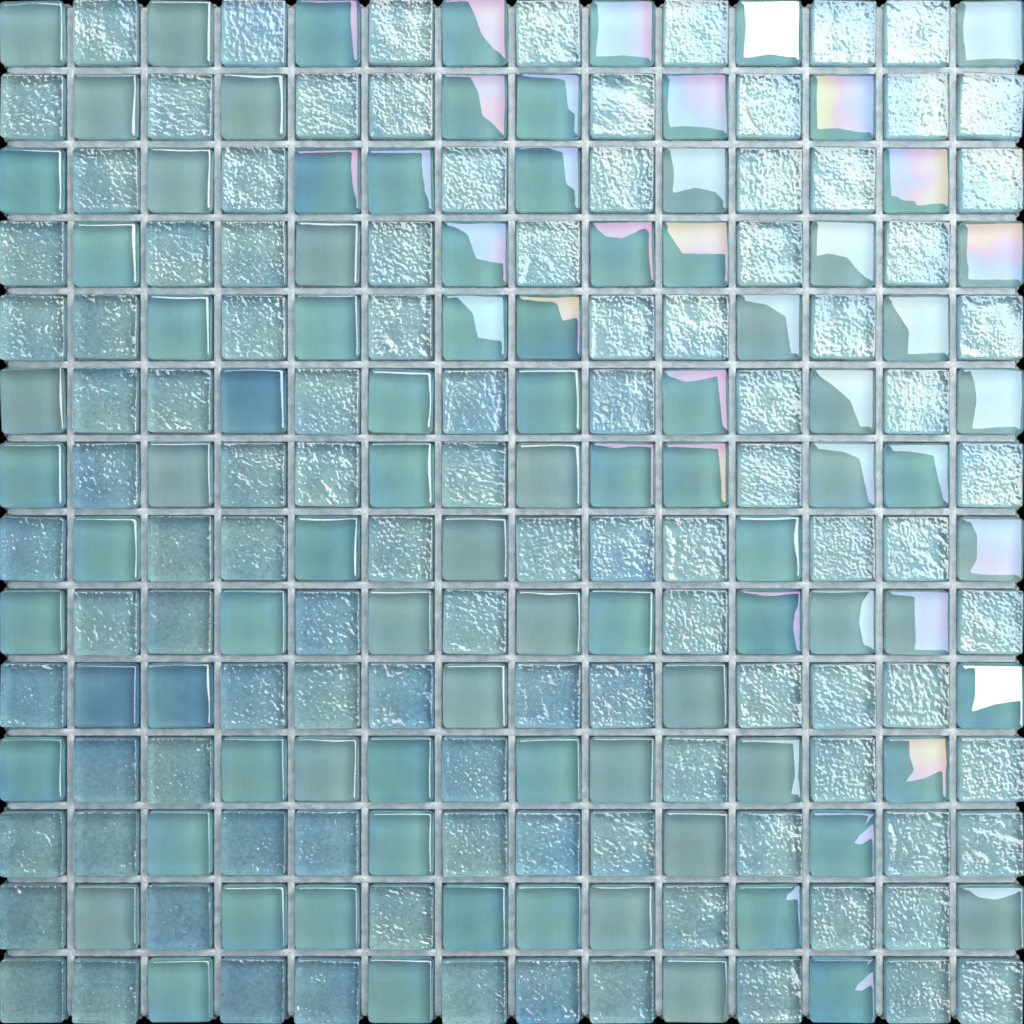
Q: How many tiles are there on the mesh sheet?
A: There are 196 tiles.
